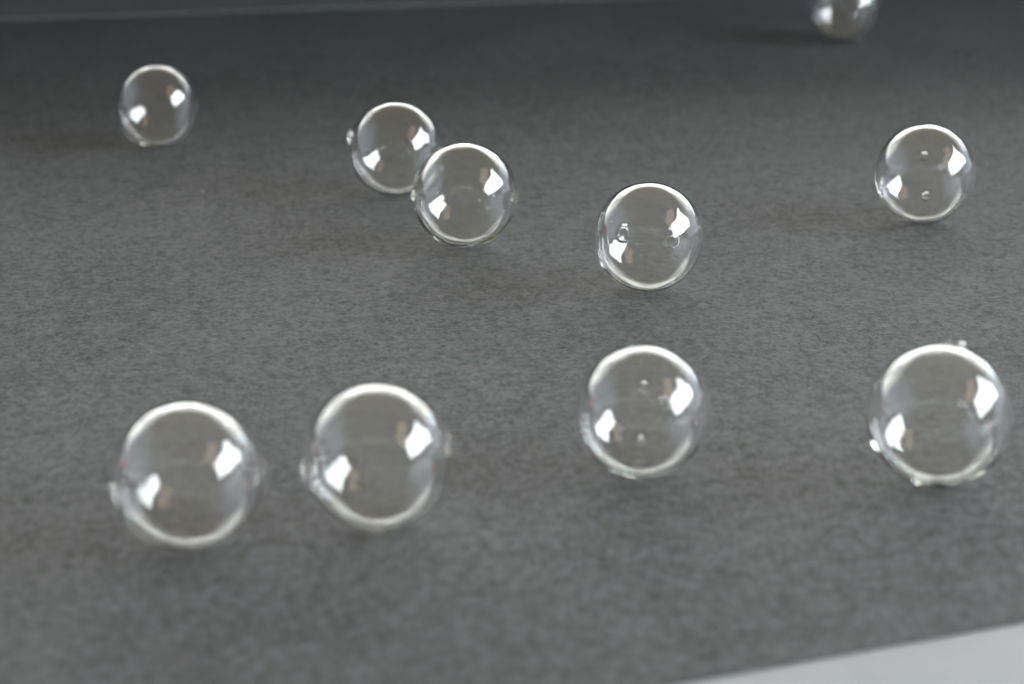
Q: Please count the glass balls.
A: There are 10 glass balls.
